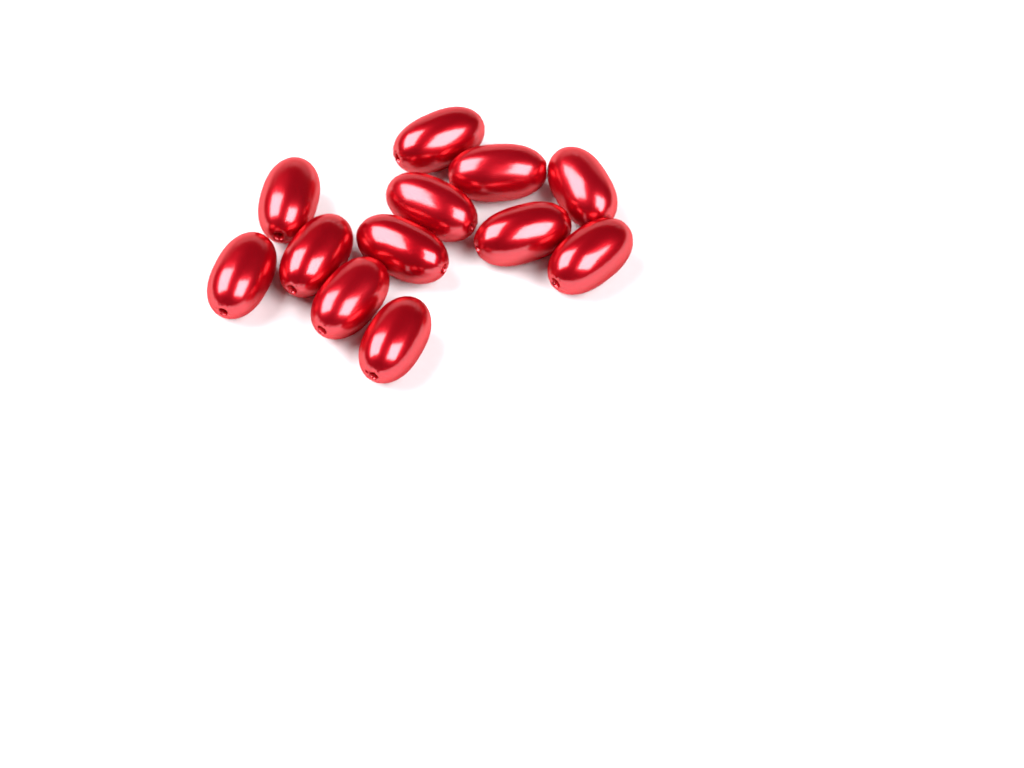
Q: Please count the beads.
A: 12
